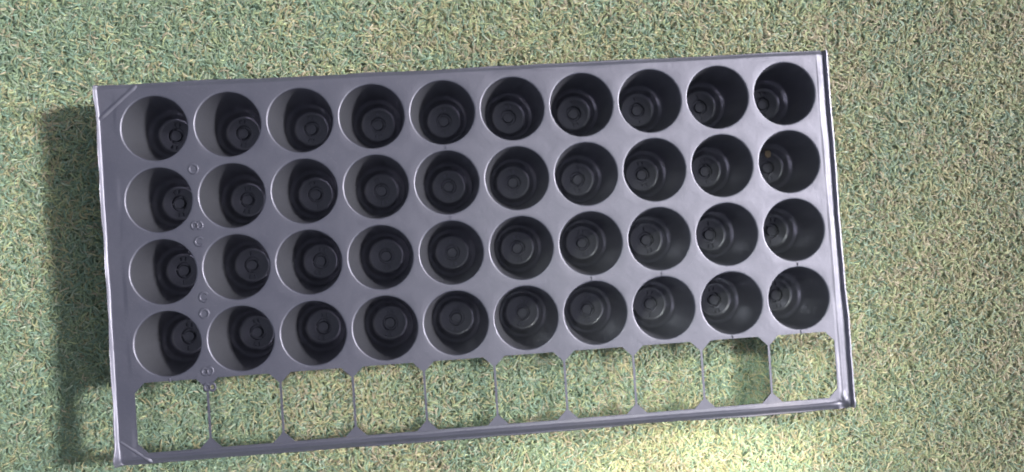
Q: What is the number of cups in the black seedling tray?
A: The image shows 40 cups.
